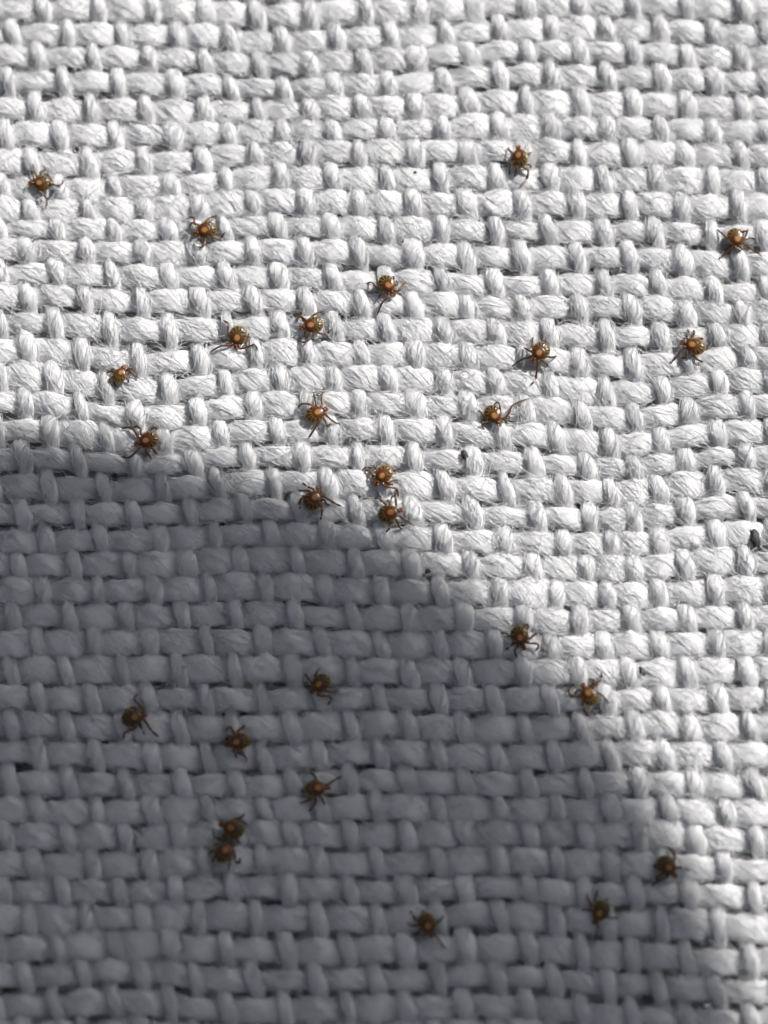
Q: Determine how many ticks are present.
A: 27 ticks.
